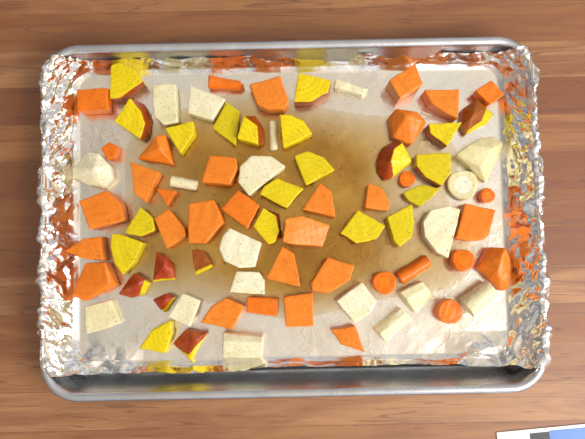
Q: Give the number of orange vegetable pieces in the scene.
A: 35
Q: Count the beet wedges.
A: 25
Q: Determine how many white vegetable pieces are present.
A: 19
